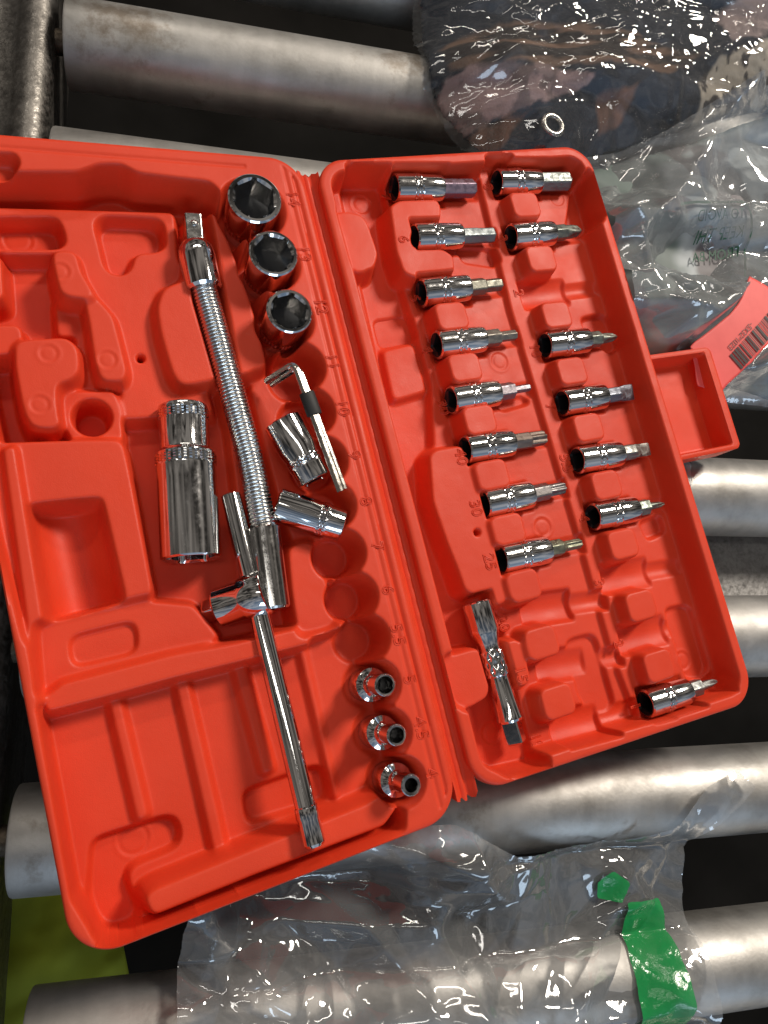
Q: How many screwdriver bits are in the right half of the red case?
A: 15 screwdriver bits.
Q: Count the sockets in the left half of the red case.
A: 9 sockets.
